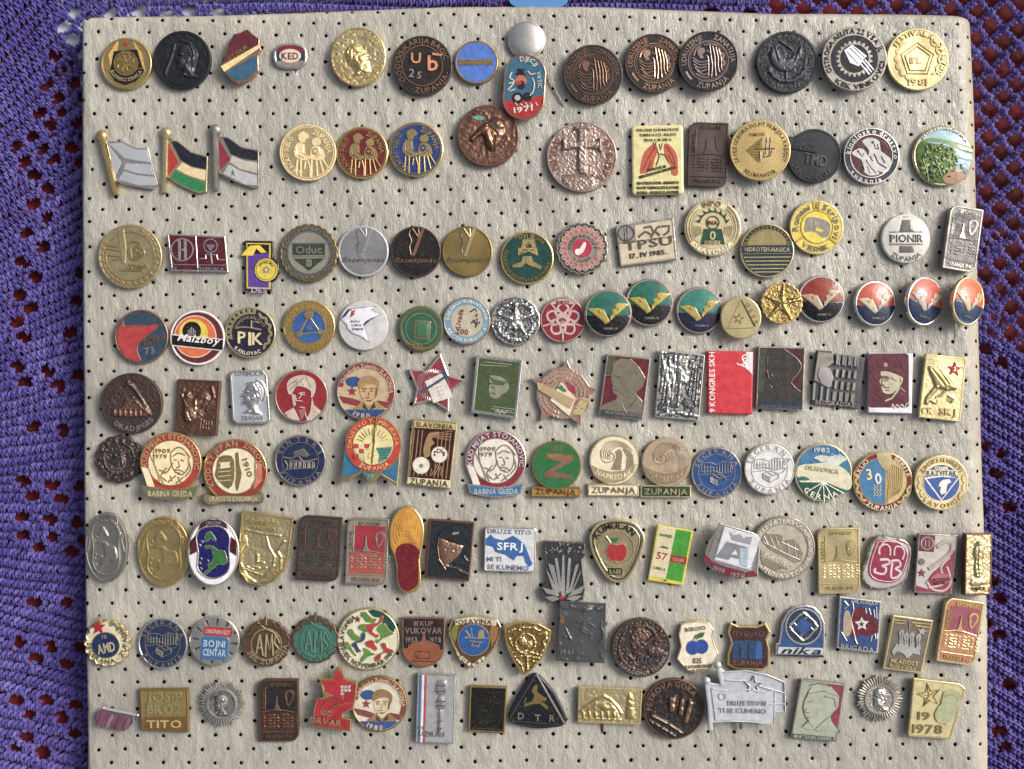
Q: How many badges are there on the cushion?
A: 142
